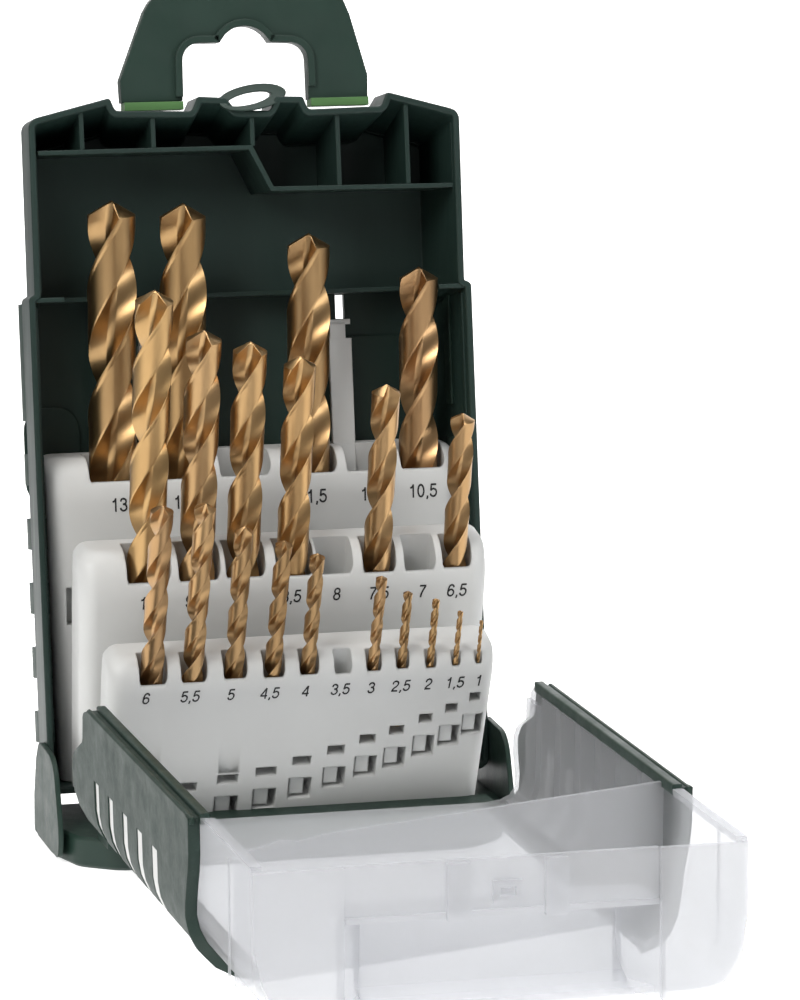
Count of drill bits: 20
